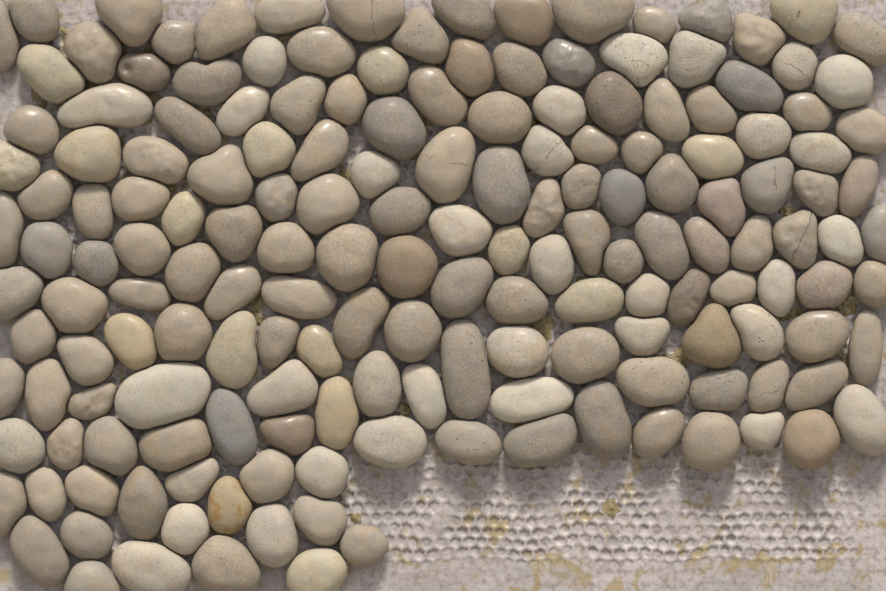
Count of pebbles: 173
